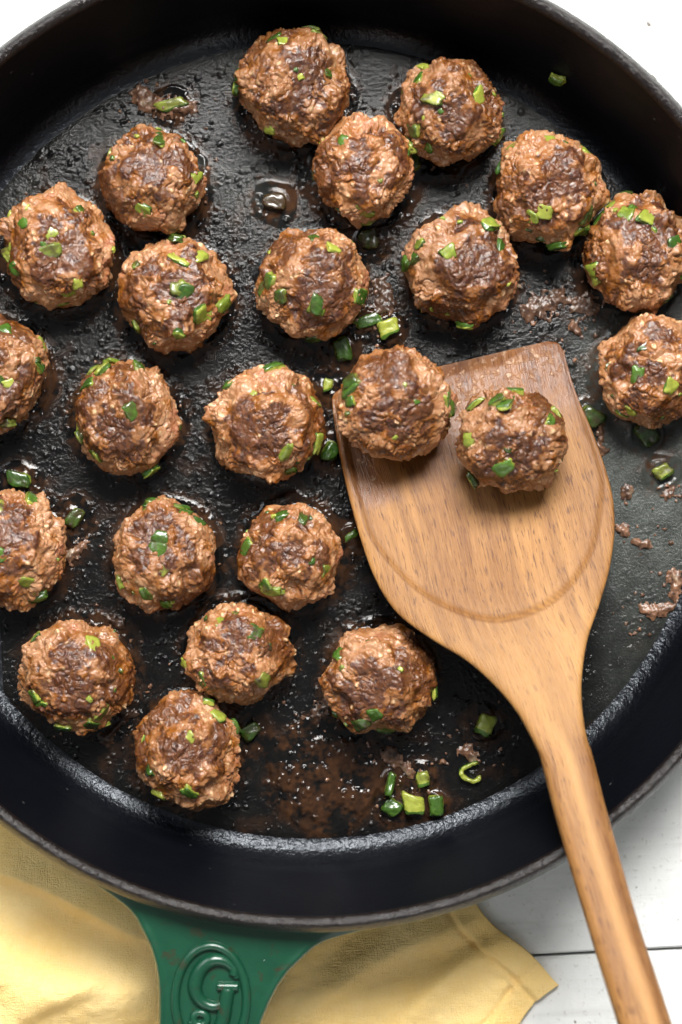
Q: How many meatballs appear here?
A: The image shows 23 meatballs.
